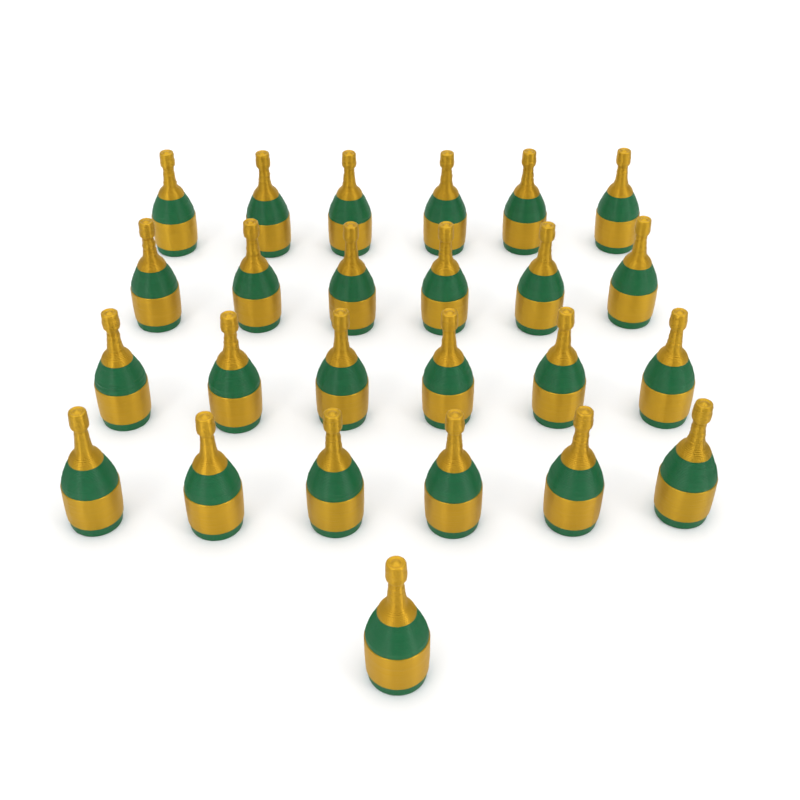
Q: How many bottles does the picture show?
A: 25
